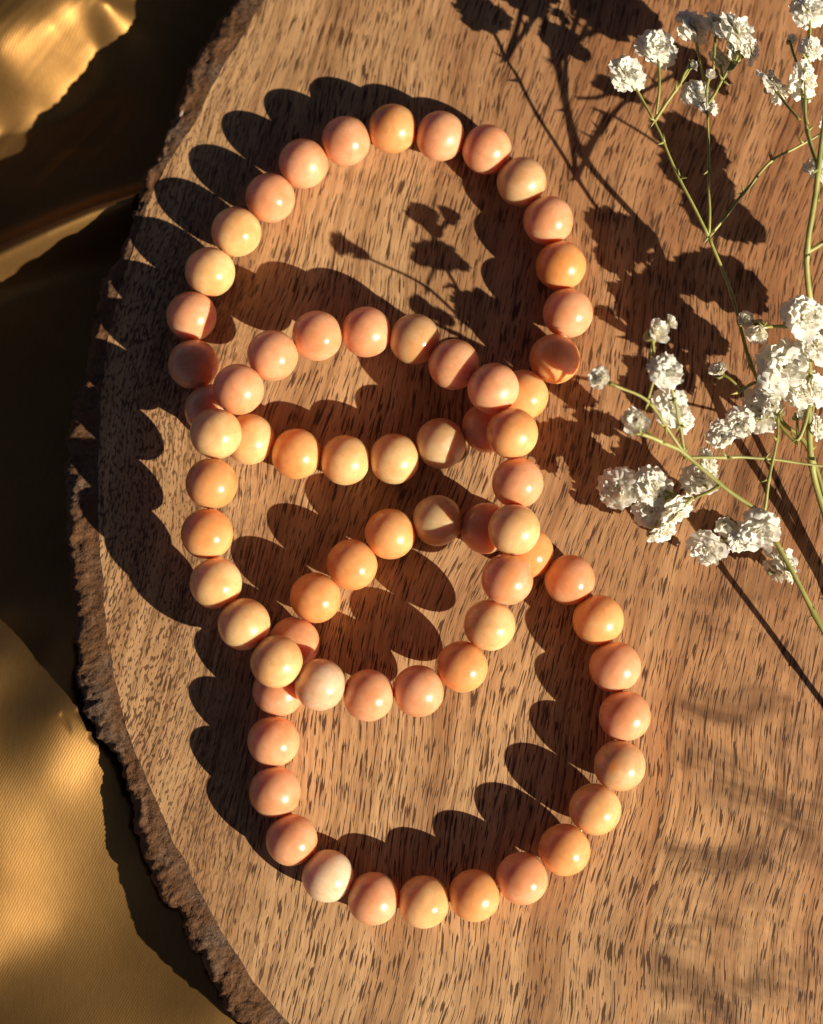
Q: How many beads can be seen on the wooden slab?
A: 68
